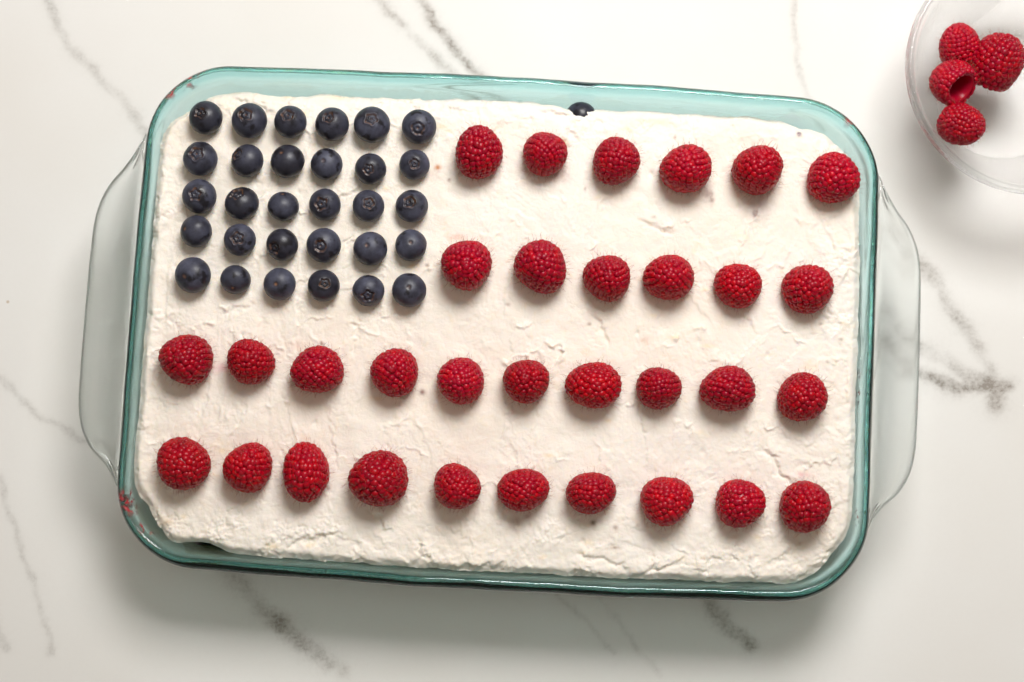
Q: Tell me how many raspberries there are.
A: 36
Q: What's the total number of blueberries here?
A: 31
